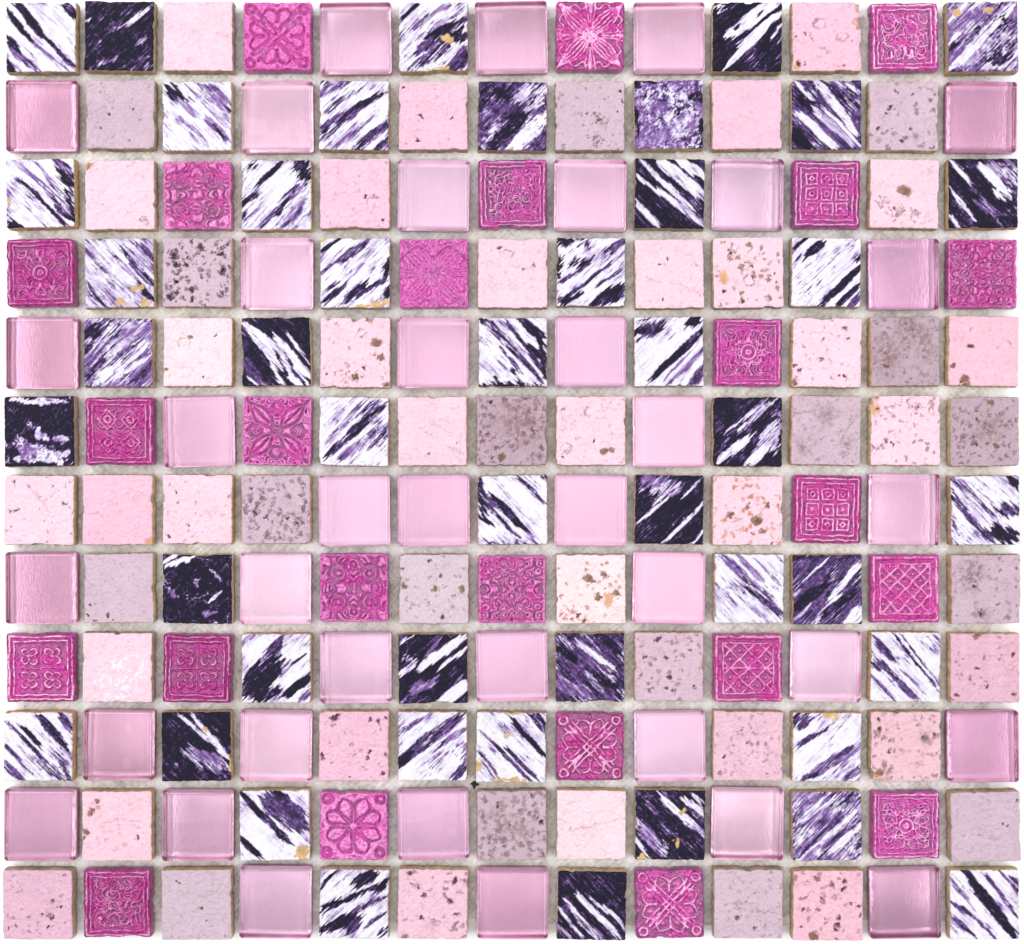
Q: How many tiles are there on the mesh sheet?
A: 156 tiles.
